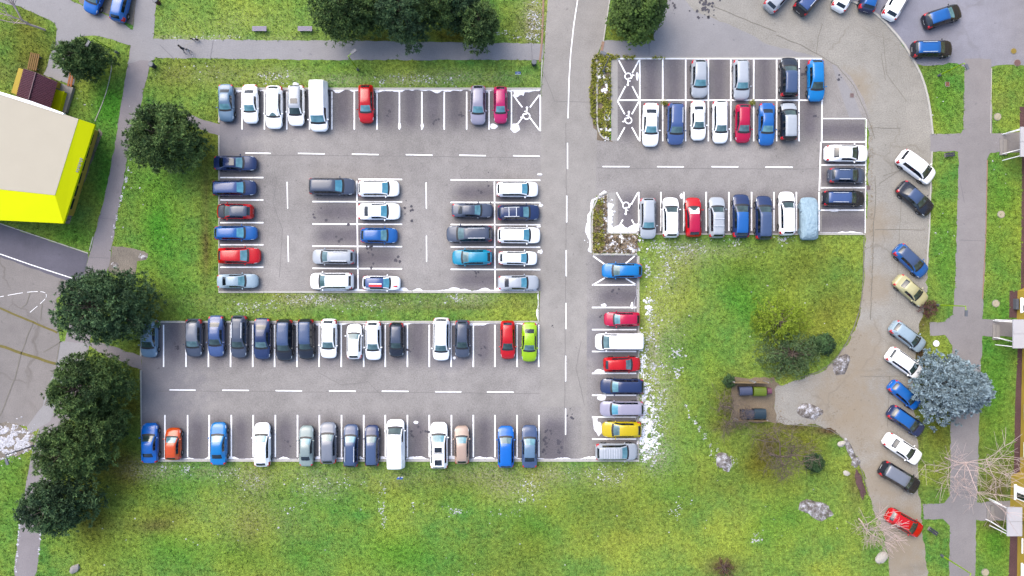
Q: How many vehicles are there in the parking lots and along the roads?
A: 107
